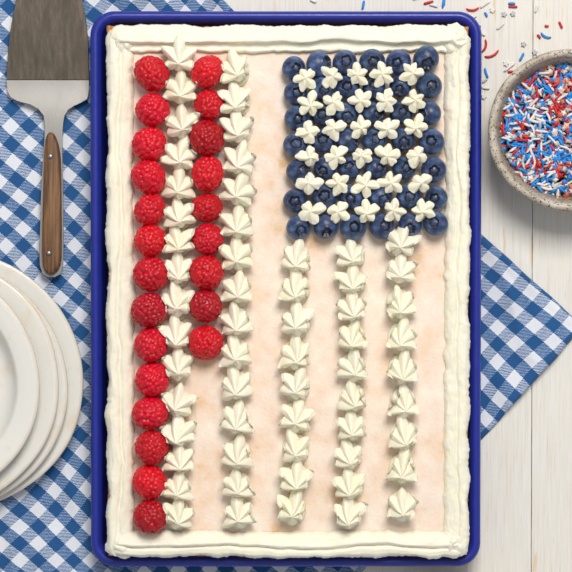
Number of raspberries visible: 23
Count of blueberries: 42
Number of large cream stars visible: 59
